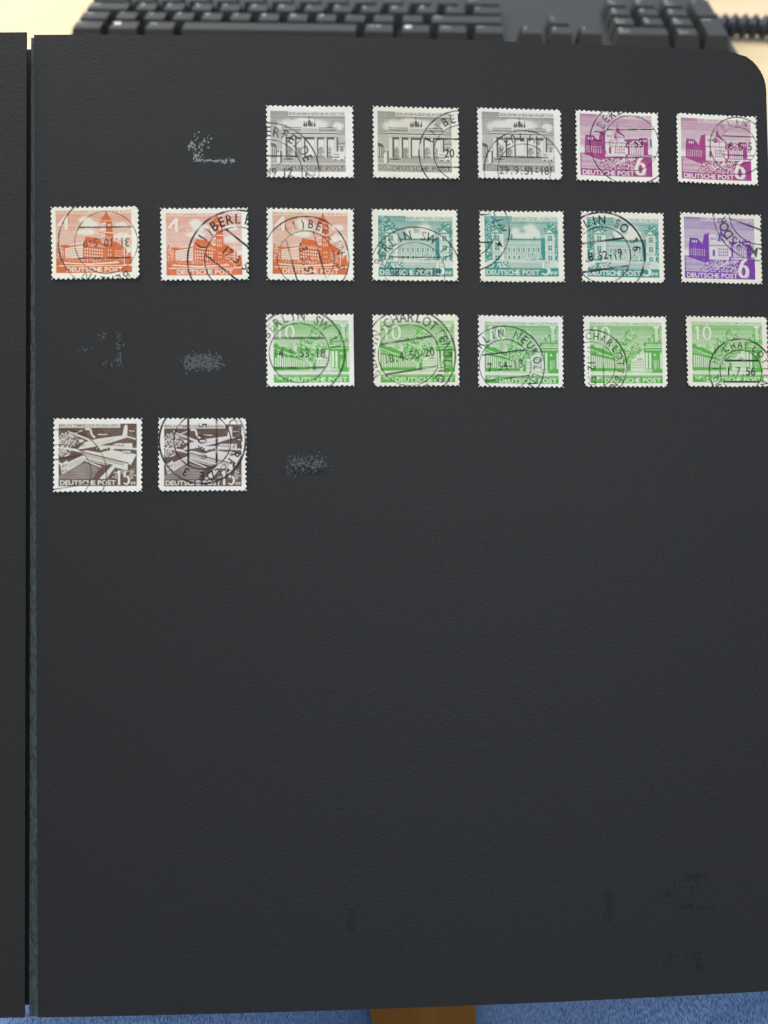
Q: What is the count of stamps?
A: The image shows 19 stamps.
